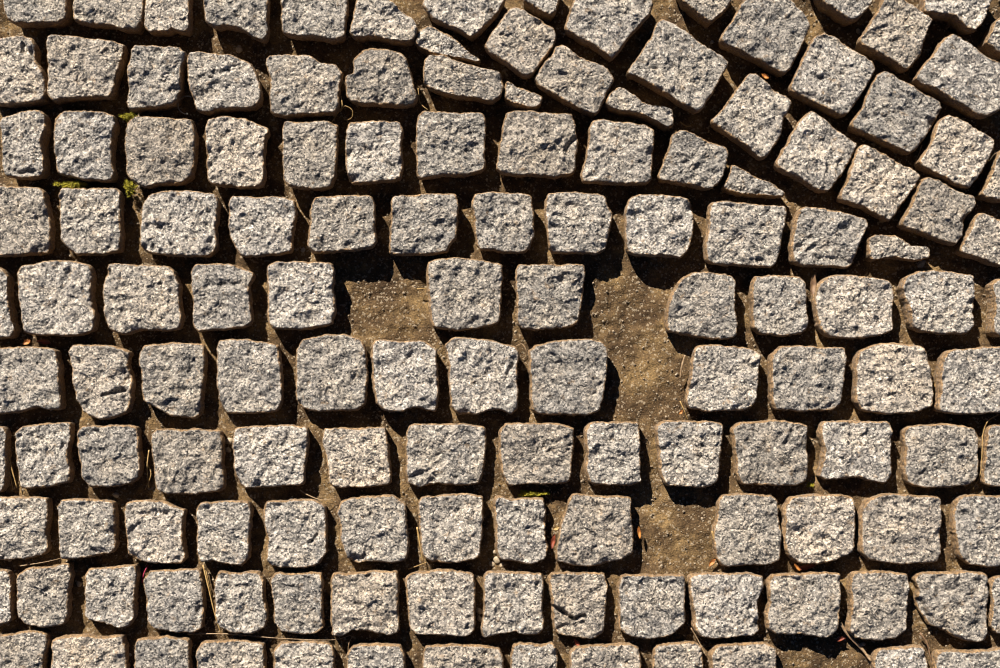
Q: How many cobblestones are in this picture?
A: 141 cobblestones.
